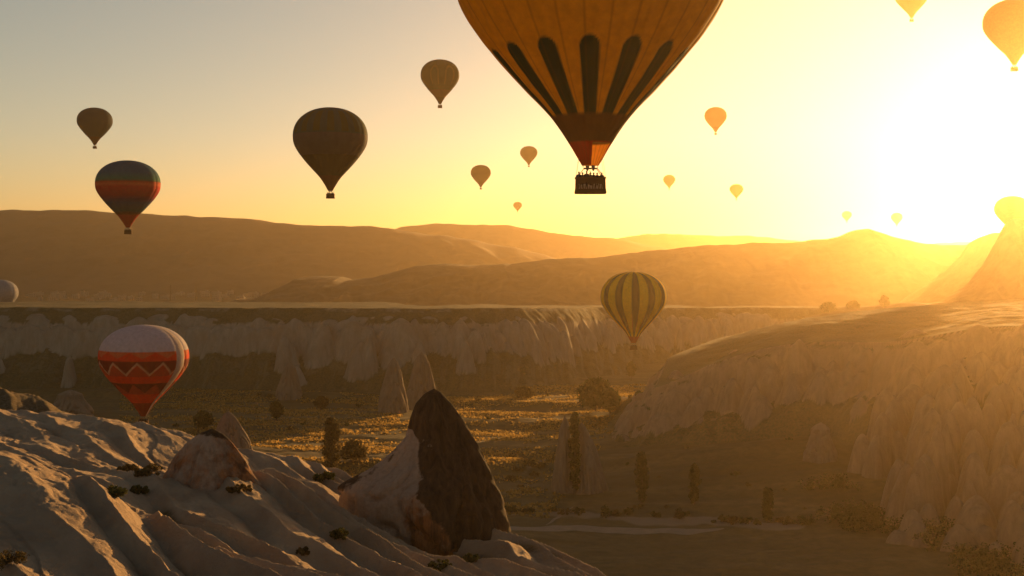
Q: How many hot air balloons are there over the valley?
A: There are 19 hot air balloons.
